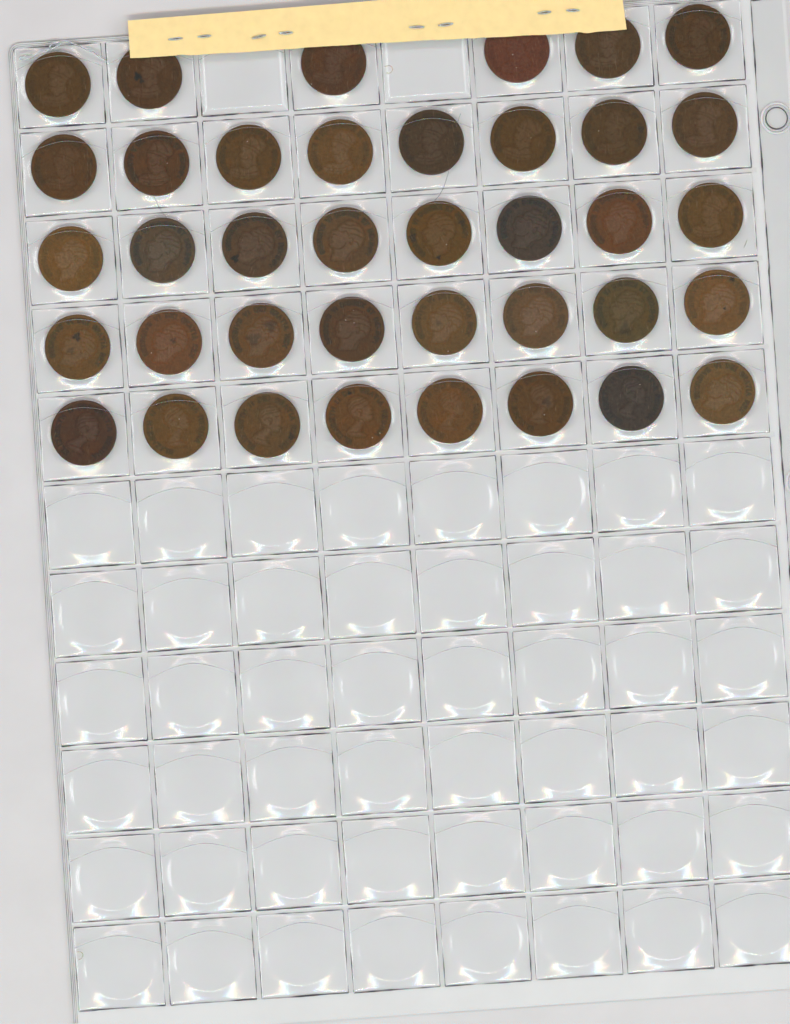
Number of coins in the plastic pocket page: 38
